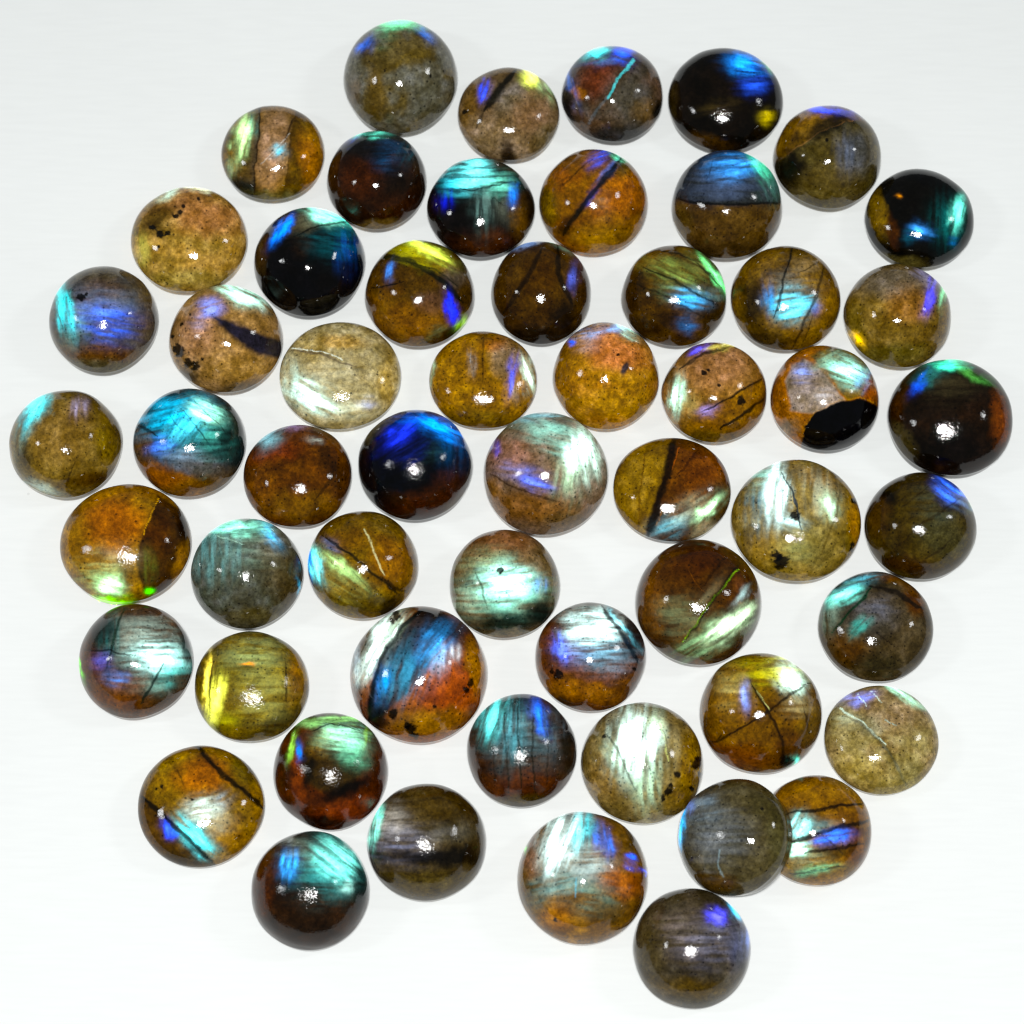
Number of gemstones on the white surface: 56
